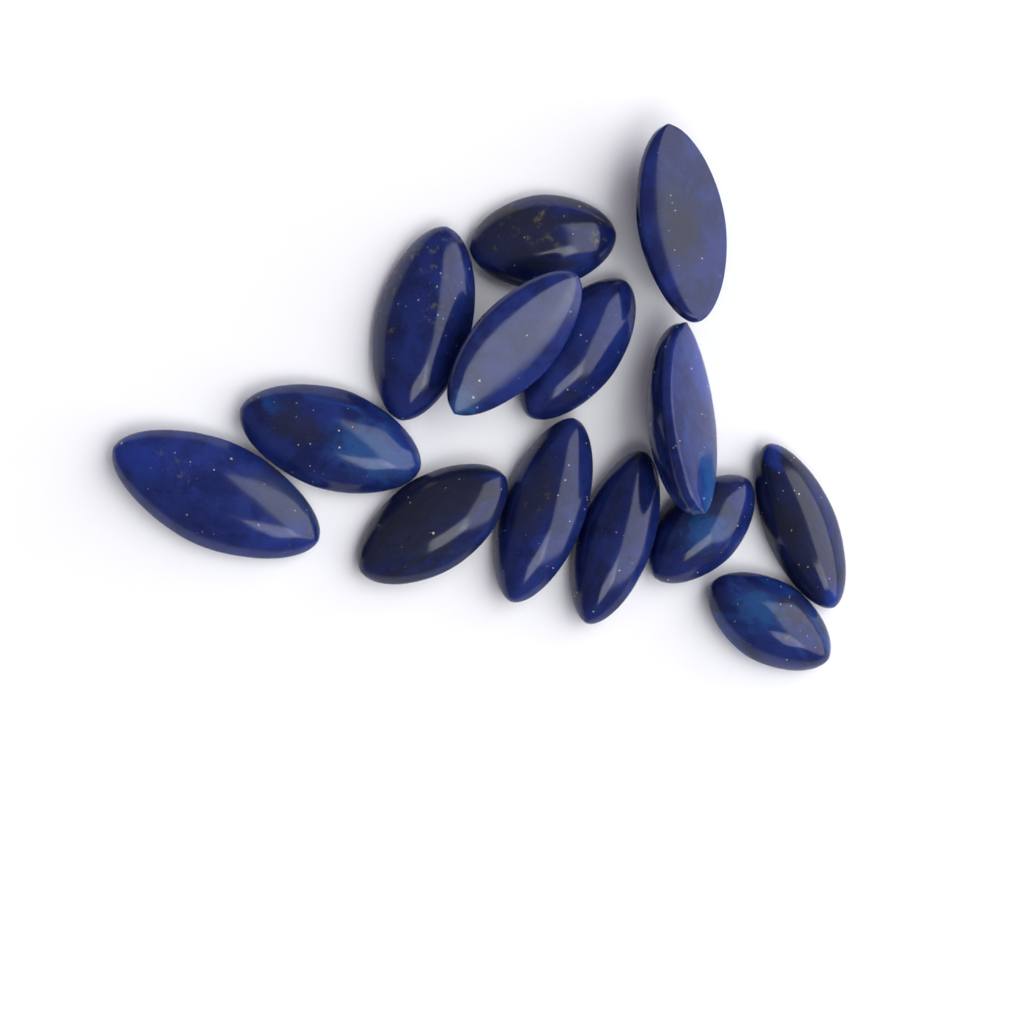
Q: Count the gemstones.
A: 14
